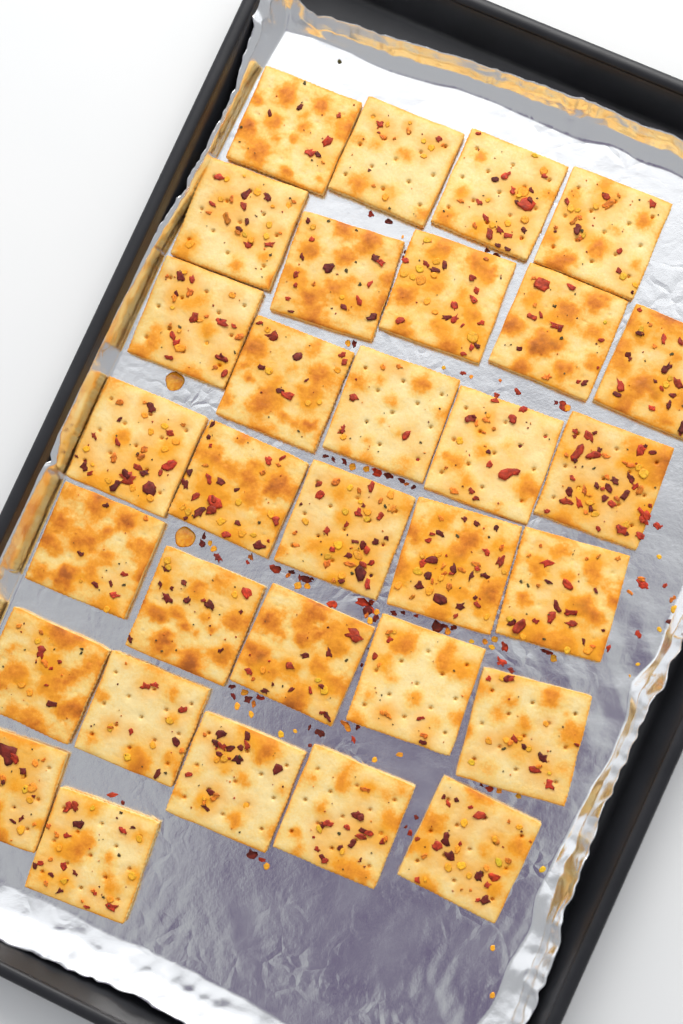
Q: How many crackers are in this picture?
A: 31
